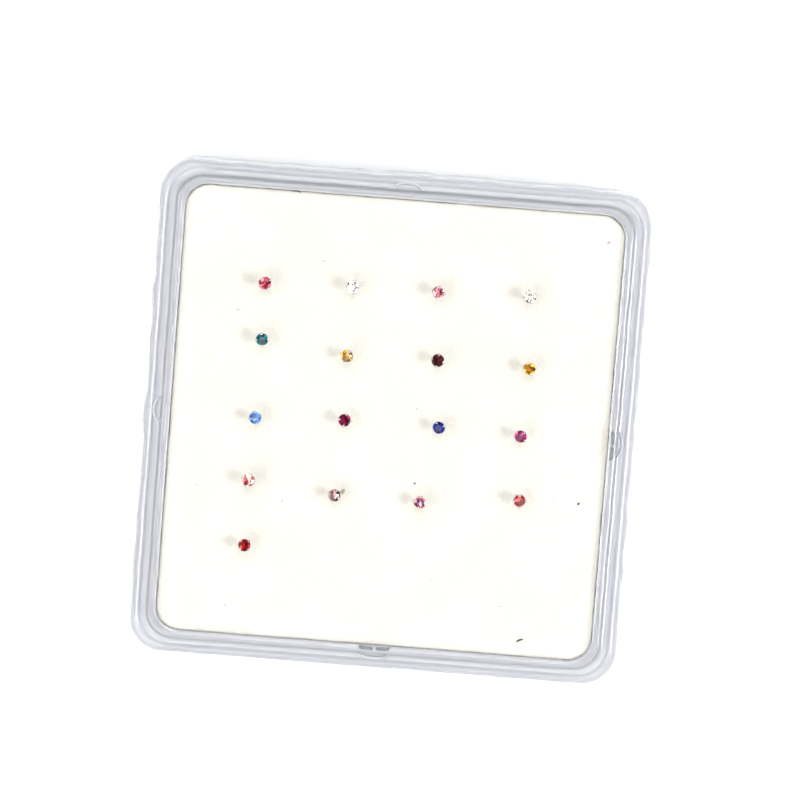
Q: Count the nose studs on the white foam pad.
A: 17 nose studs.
